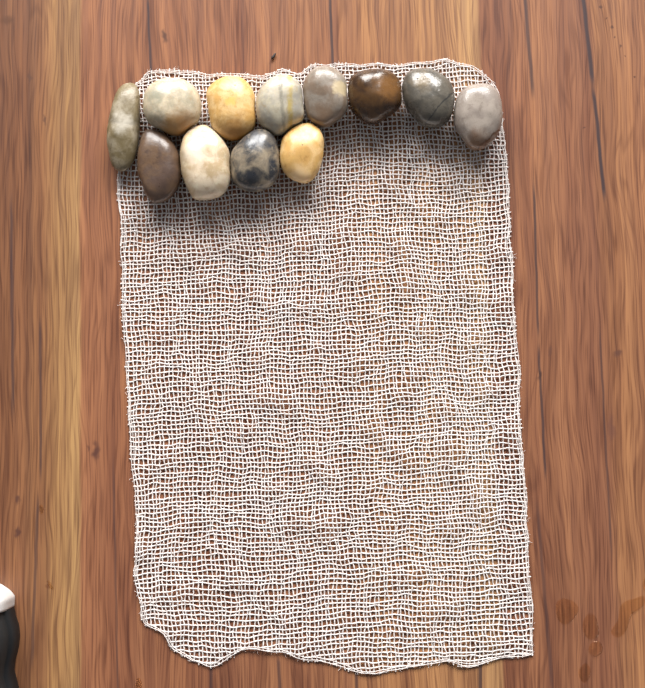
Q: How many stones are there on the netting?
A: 12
